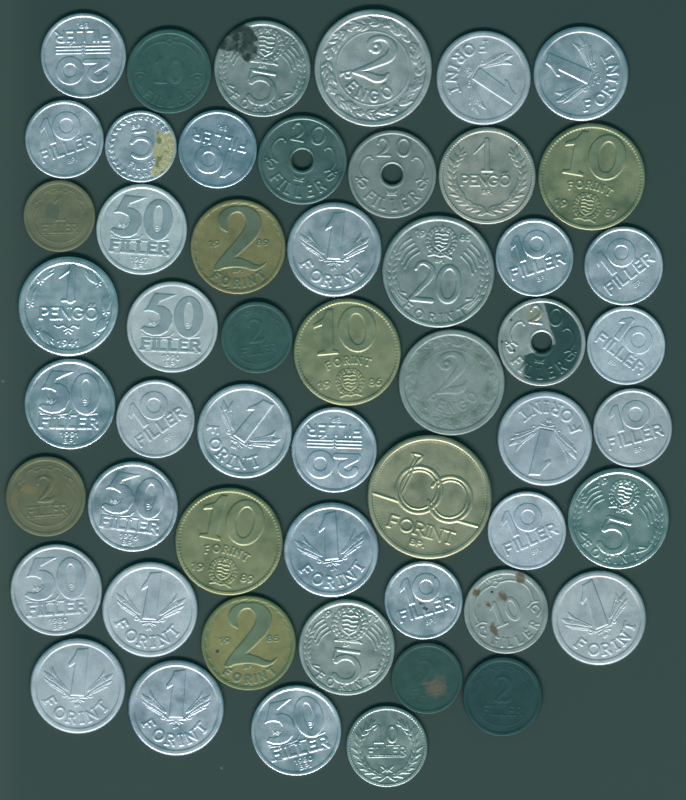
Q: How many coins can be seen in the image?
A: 53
